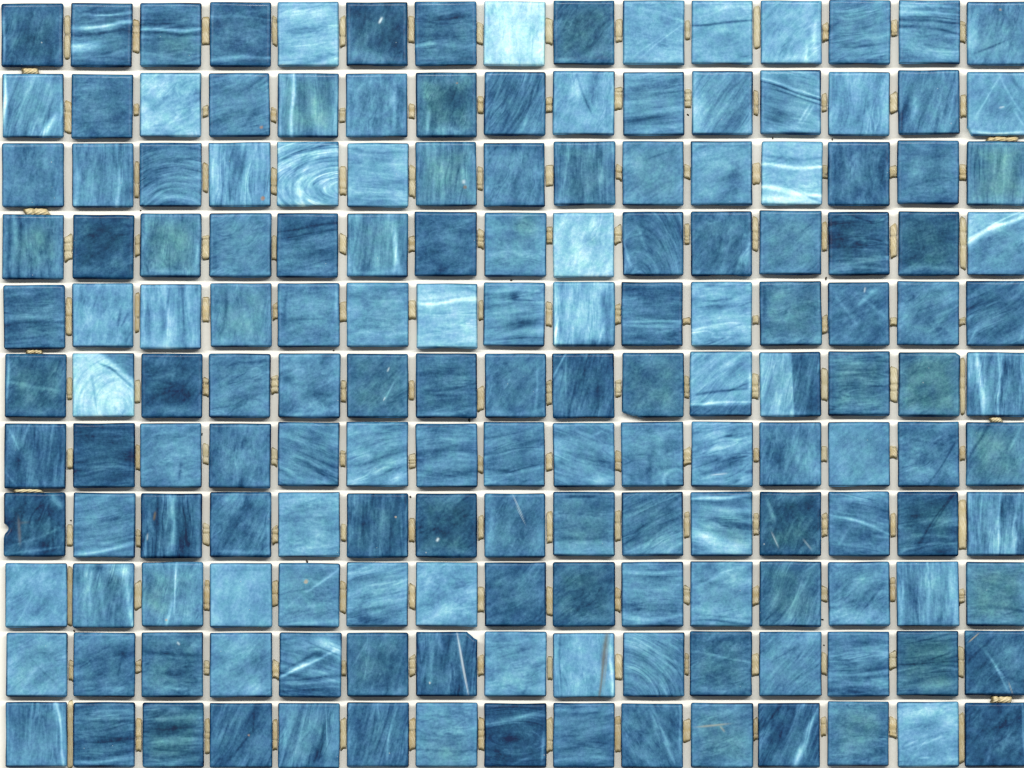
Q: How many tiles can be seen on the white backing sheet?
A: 165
